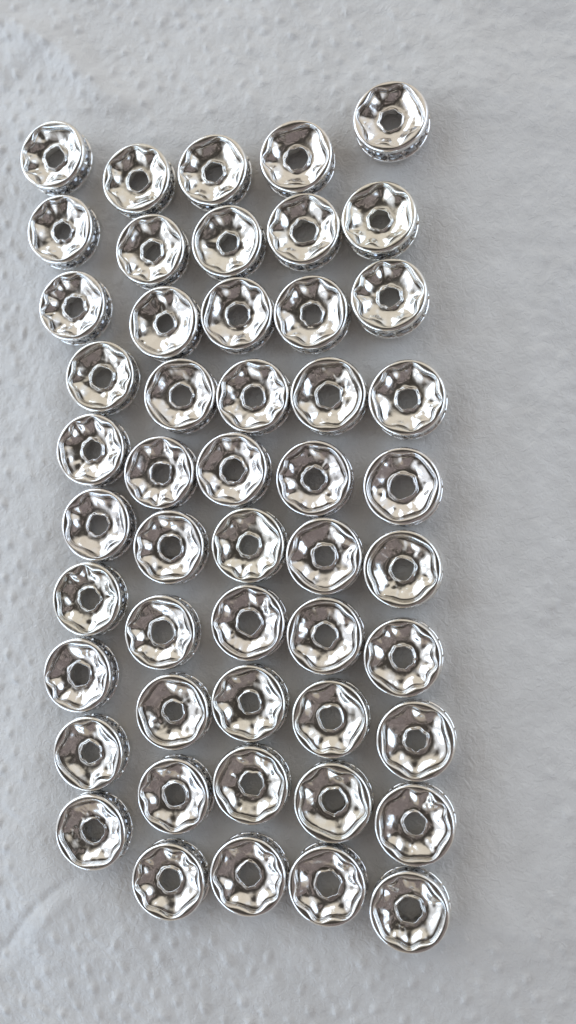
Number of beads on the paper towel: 50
